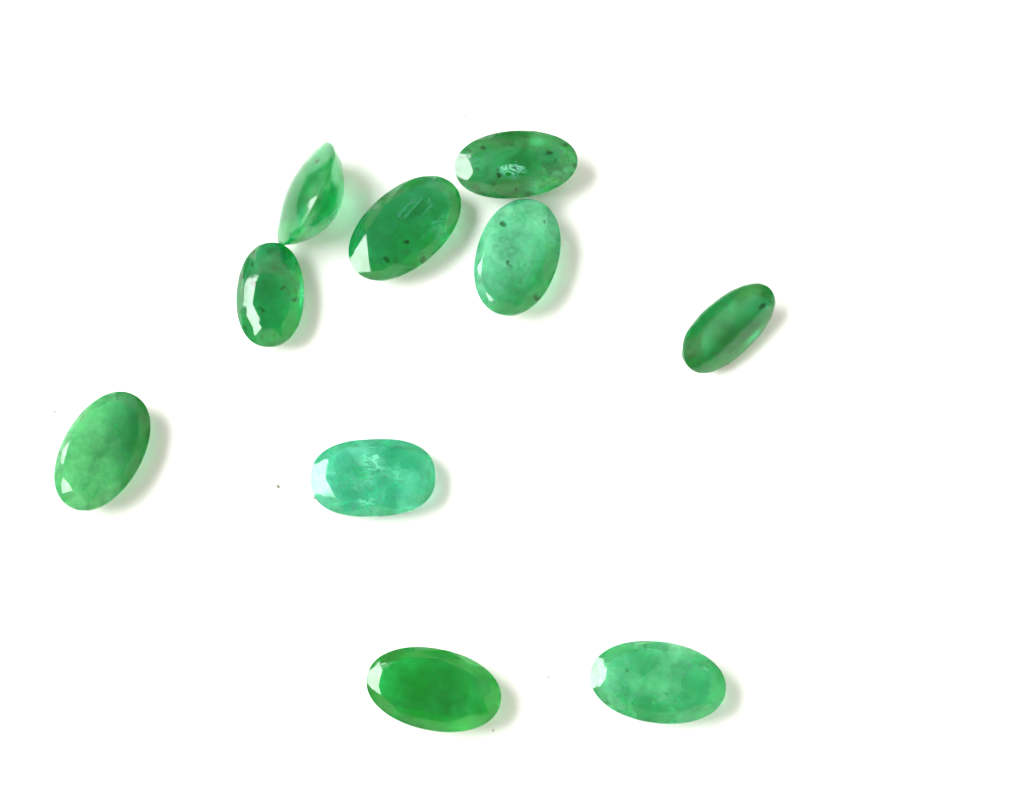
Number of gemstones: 10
